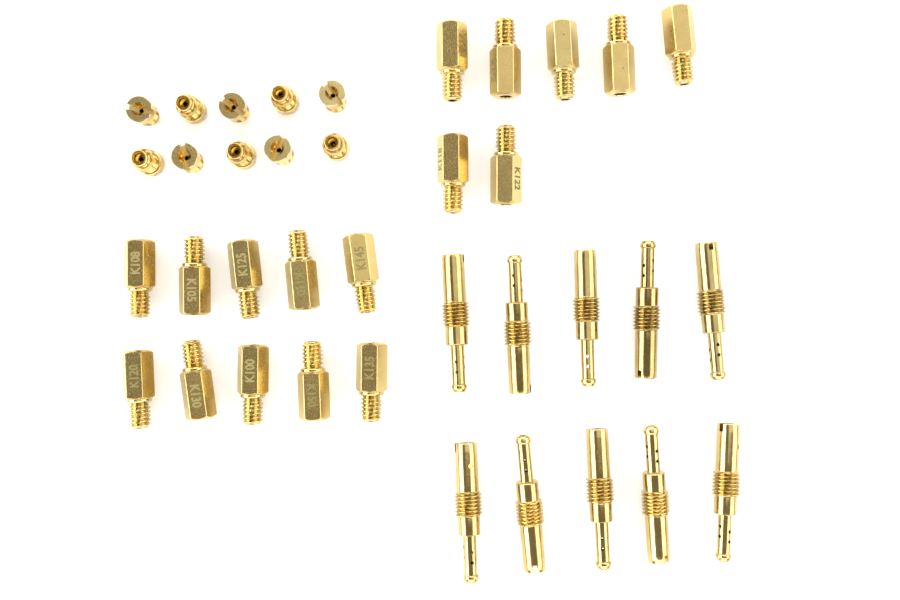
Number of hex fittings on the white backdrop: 17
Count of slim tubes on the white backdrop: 10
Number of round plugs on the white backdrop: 10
